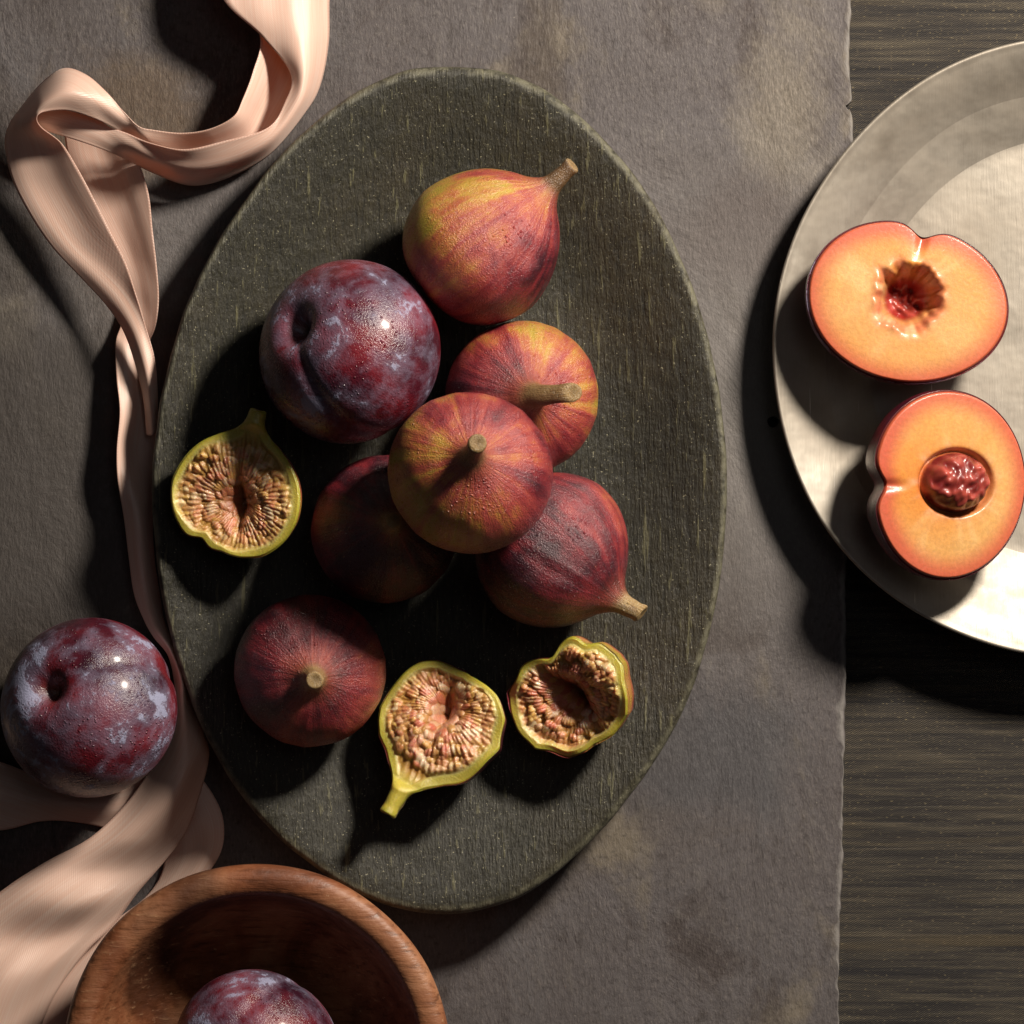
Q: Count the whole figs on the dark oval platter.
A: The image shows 6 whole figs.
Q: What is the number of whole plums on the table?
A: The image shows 3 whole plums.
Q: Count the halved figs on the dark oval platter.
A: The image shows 3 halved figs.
